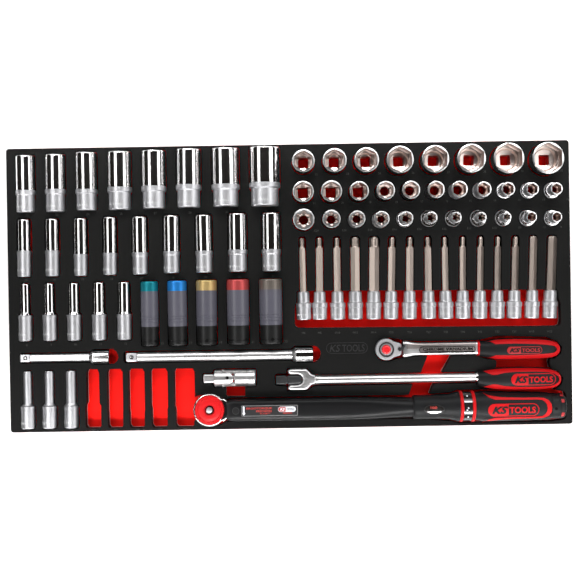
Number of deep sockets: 25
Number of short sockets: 30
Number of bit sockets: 15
